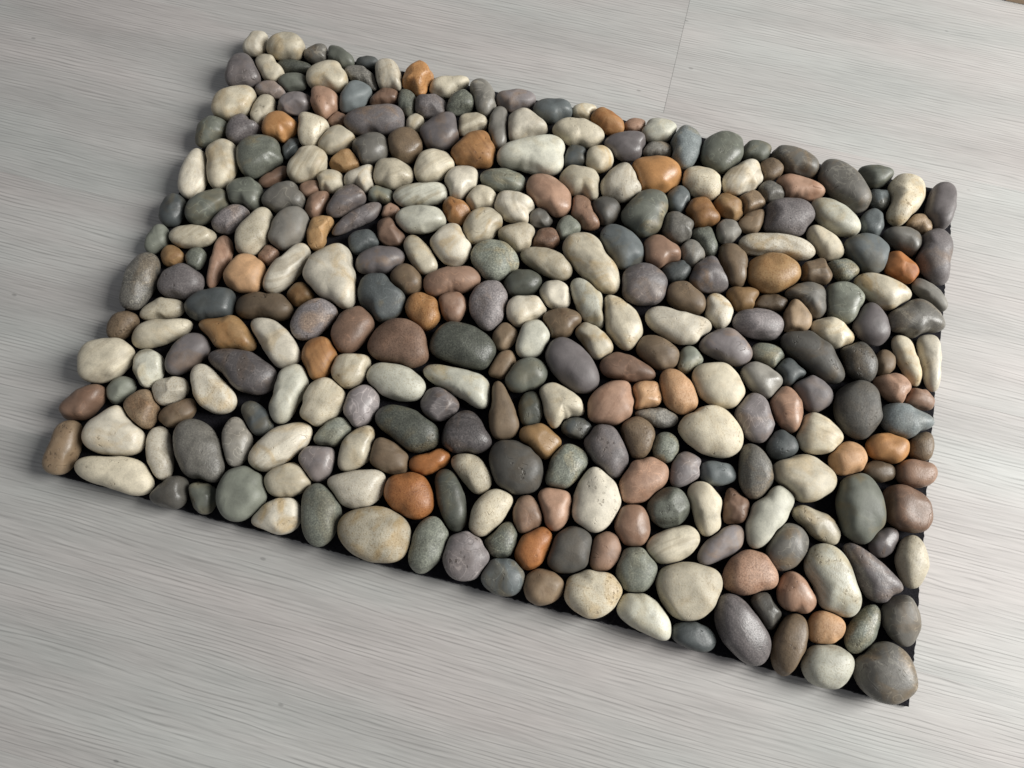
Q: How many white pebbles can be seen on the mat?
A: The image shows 99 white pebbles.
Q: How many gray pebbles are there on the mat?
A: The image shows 143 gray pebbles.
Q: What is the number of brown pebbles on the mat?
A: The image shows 64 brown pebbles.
